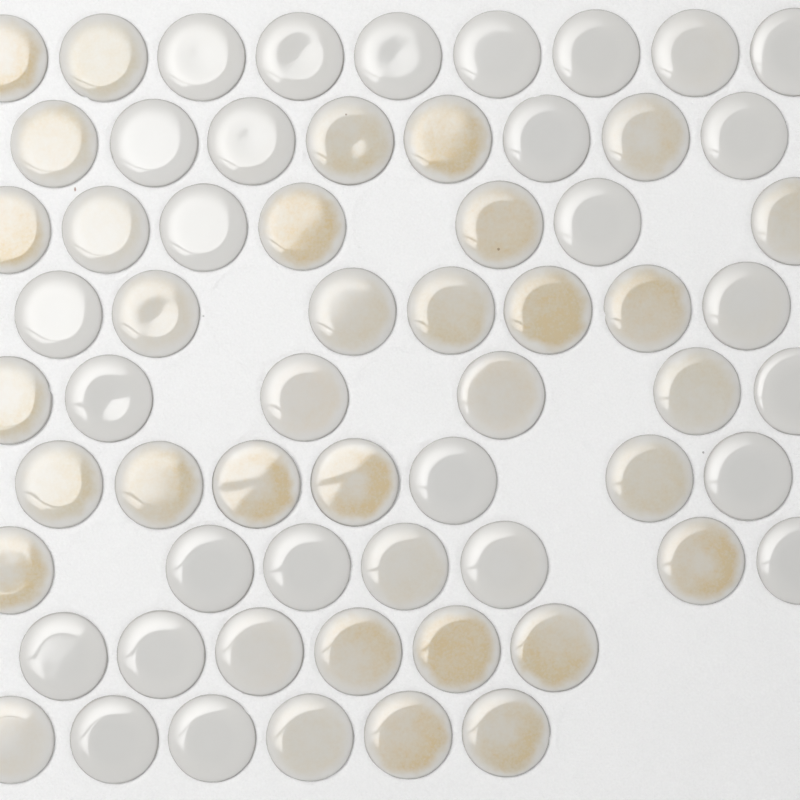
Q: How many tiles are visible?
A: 63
